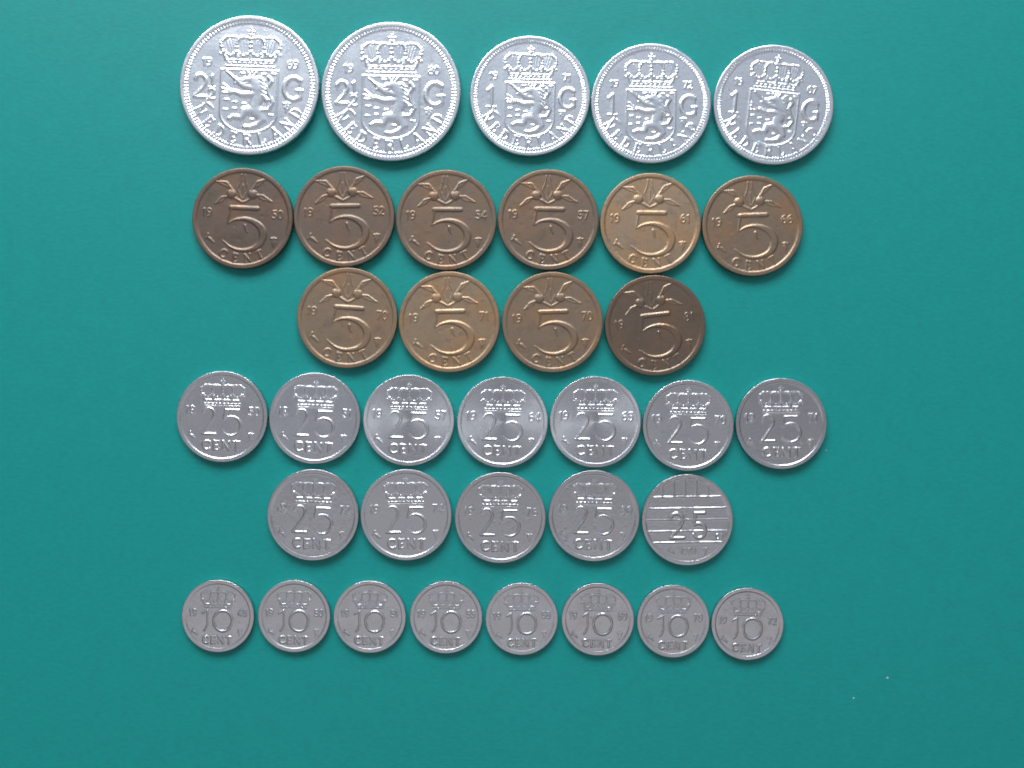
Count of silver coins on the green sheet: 25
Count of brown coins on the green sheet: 10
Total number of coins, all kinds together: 35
